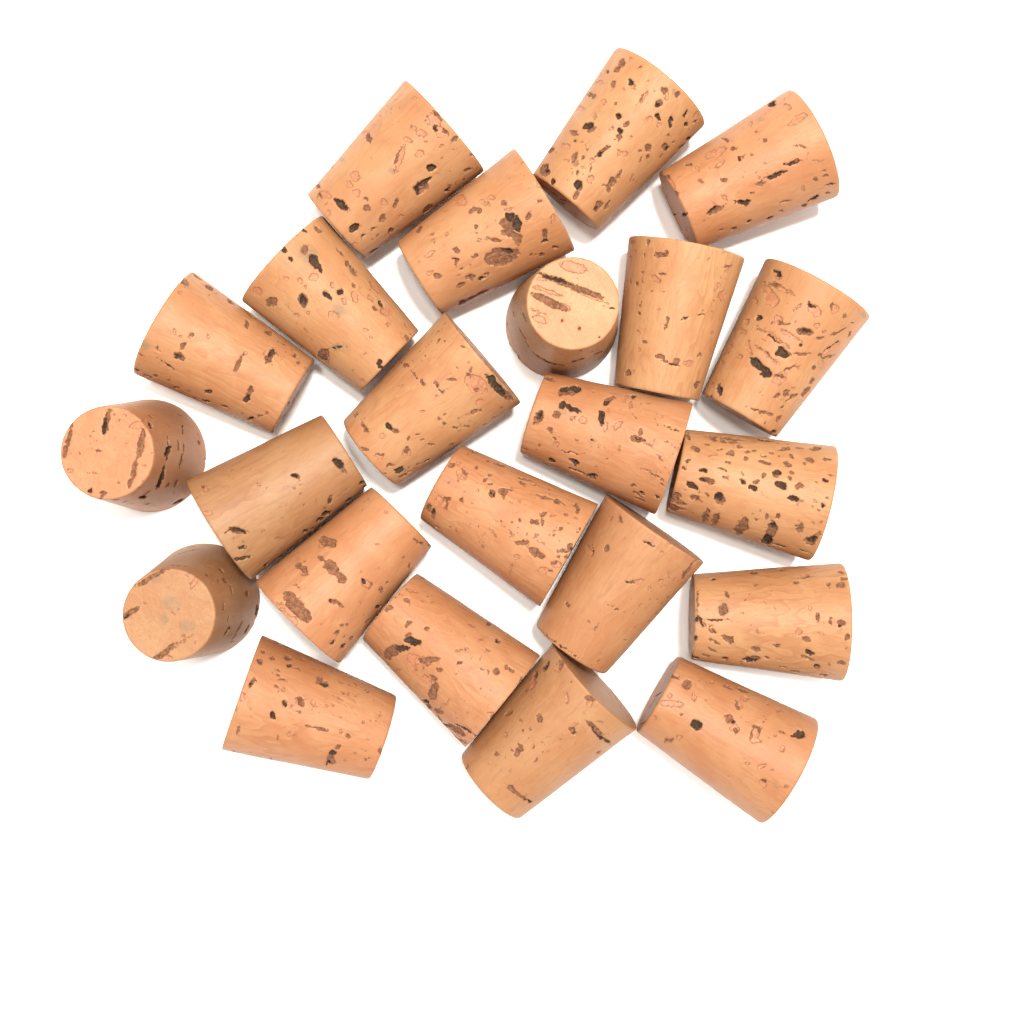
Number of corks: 23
